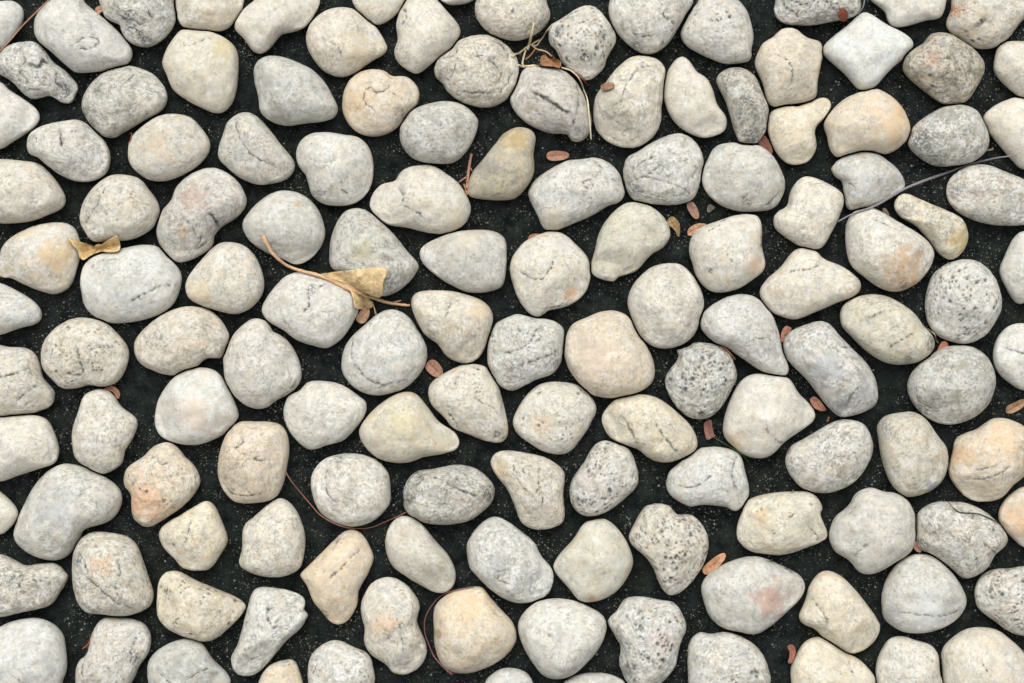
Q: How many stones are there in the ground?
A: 137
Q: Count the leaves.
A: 25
